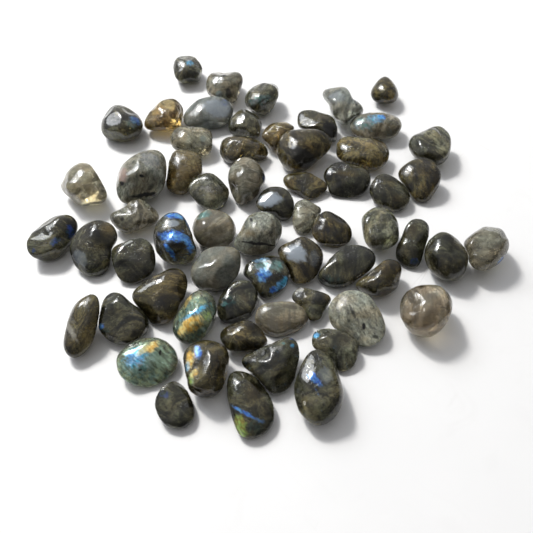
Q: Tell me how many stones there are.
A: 62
